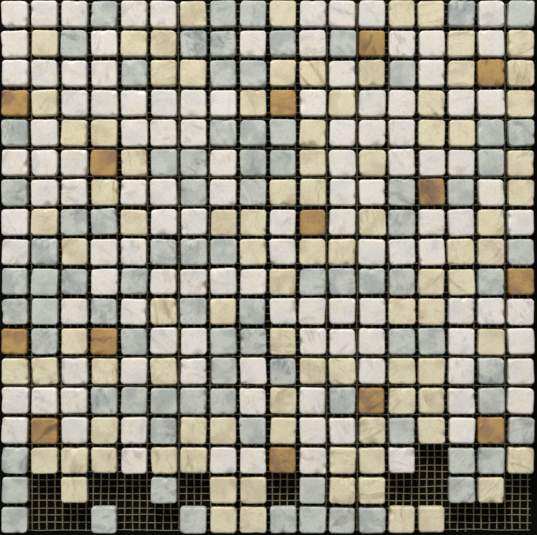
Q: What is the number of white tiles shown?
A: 117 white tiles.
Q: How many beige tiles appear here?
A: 91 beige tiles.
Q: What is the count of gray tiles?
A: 86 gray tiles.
